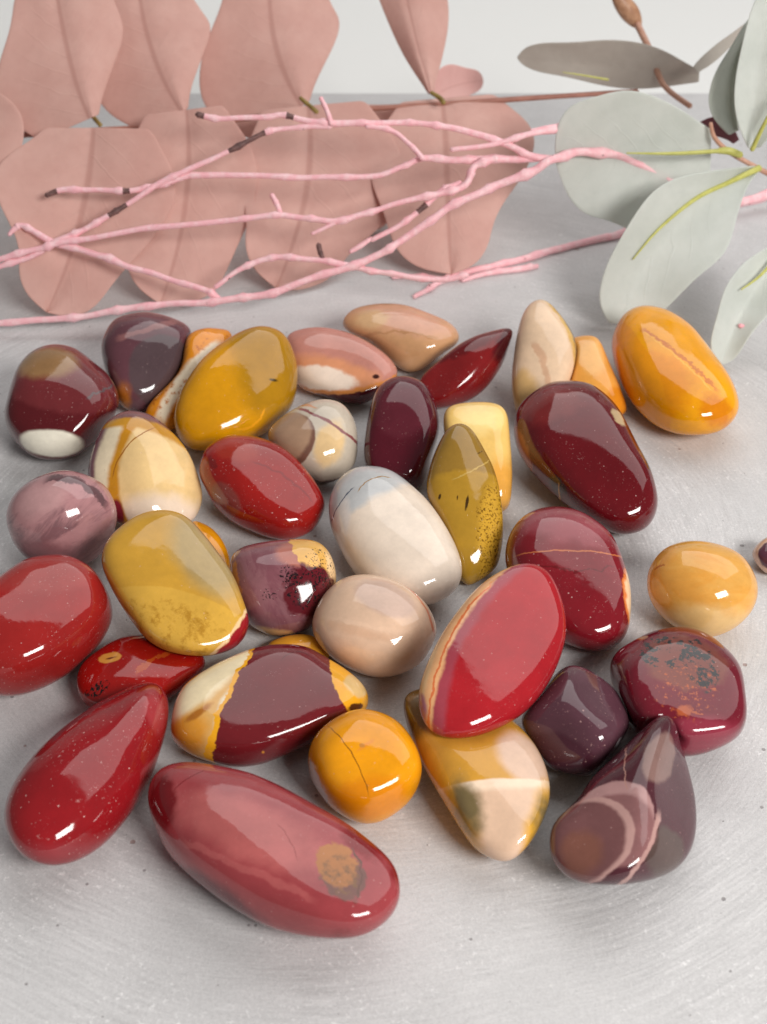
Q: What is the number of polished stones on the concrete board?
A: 38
